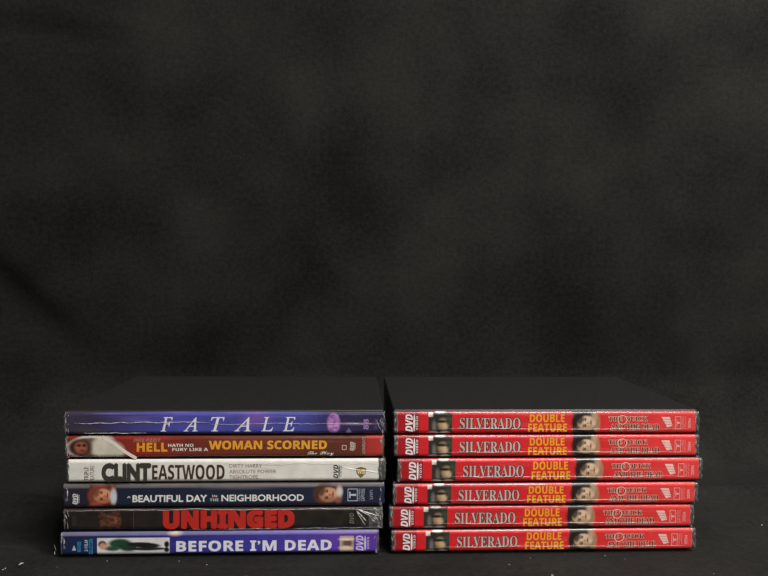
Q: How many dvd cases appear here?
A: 12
